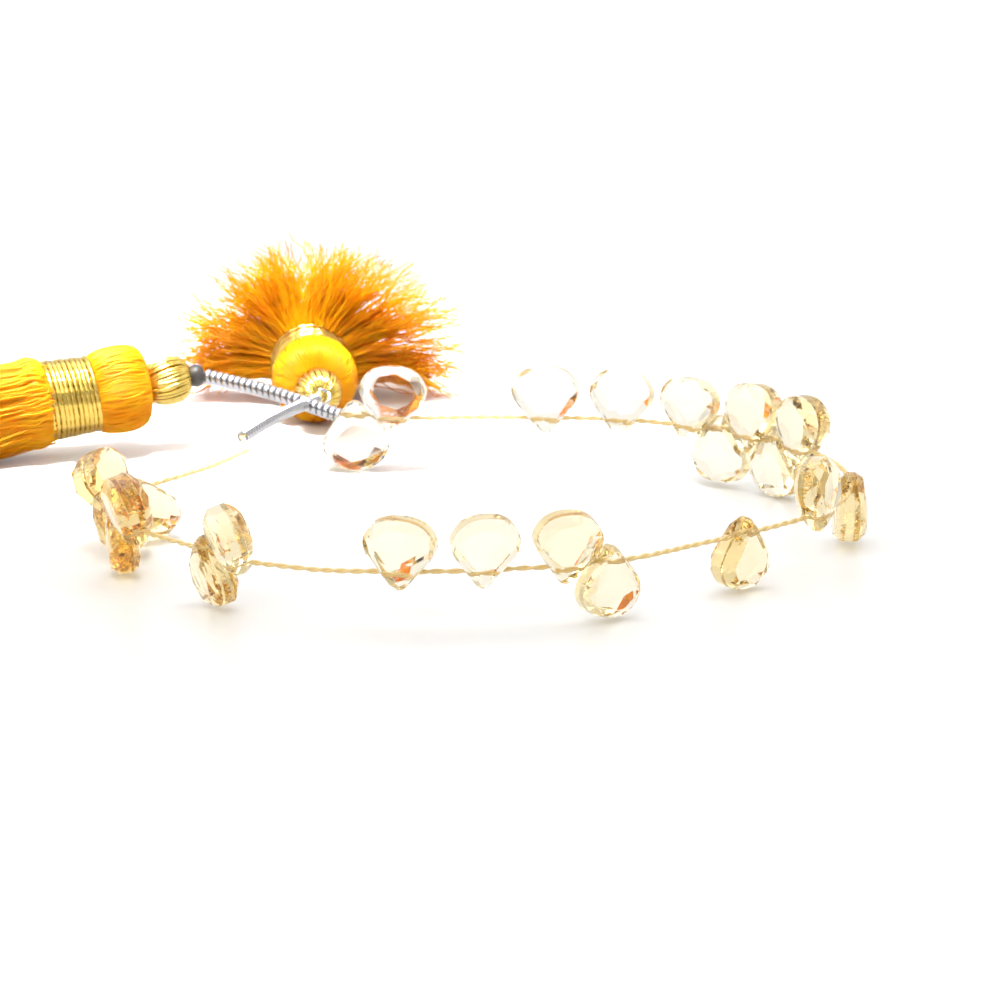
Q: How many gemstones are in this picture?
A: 23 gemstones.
